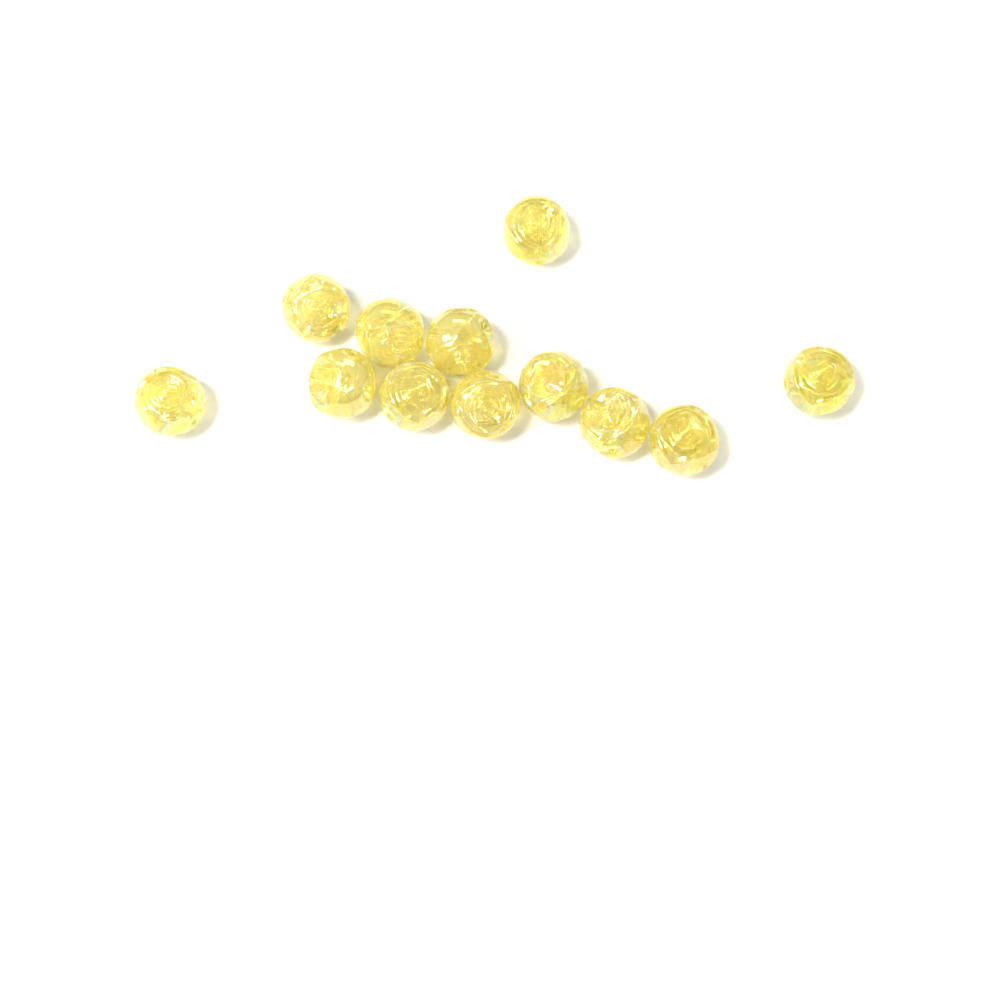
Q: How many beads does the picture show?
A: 12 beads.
